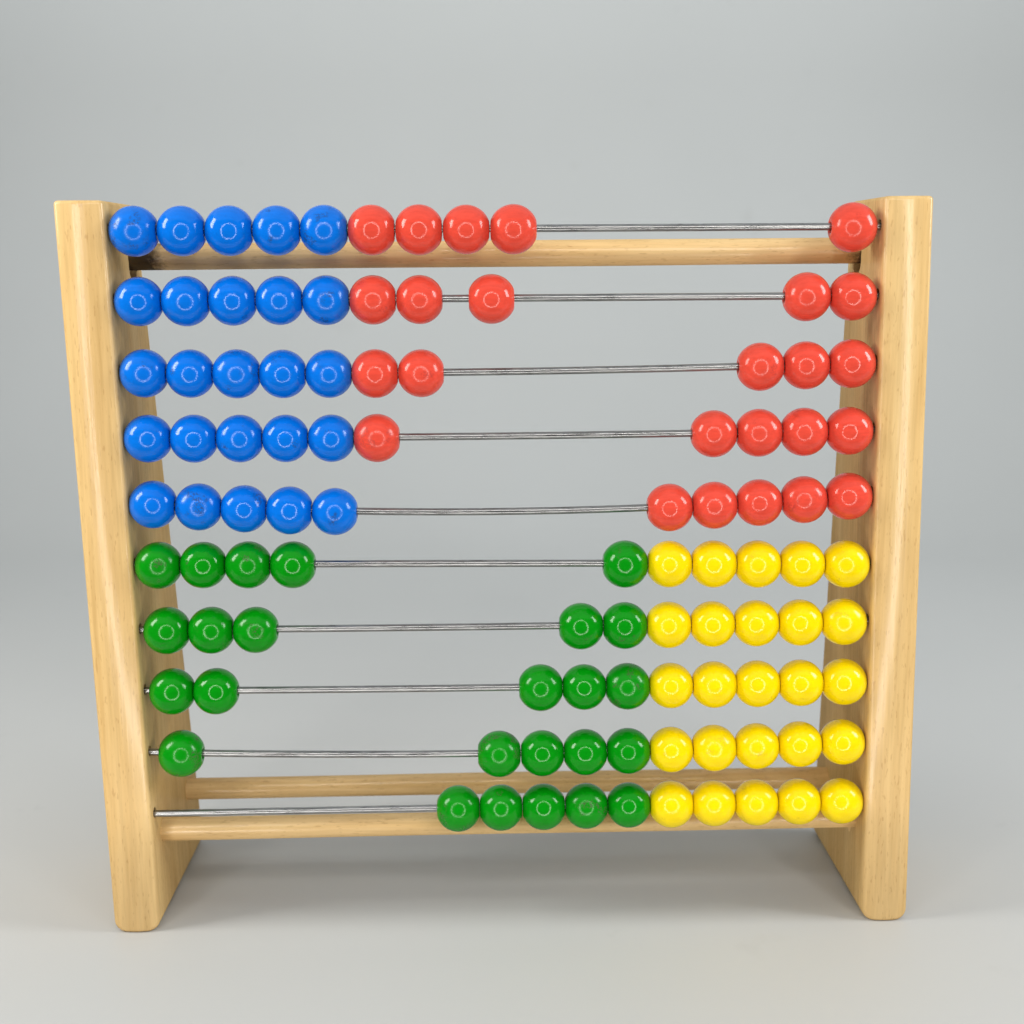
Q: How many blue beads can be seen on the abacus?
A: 25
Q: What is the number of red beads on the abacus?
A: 25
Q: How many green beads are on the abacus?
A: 25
